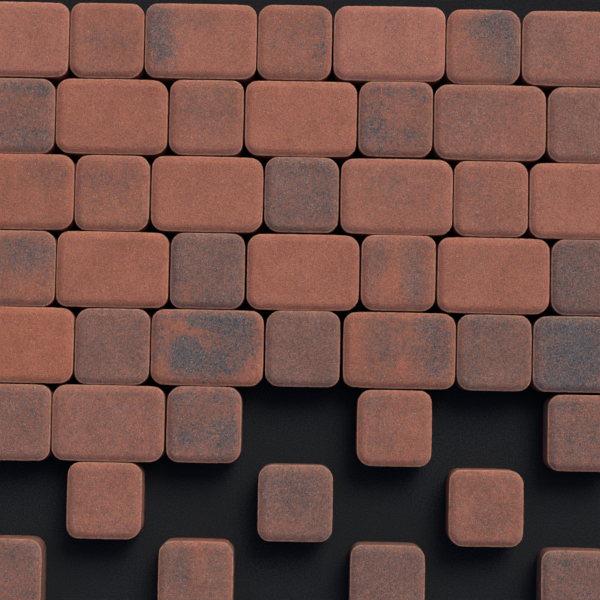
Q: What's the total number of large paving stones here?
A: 19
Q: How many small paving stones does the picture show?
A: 28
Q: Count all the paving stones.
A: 47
